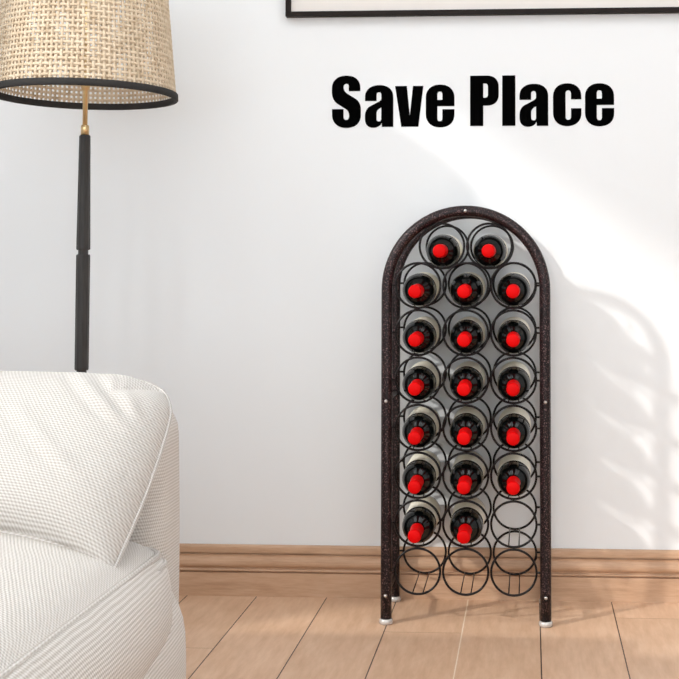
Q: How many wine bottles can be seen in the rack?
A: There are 19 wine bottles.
